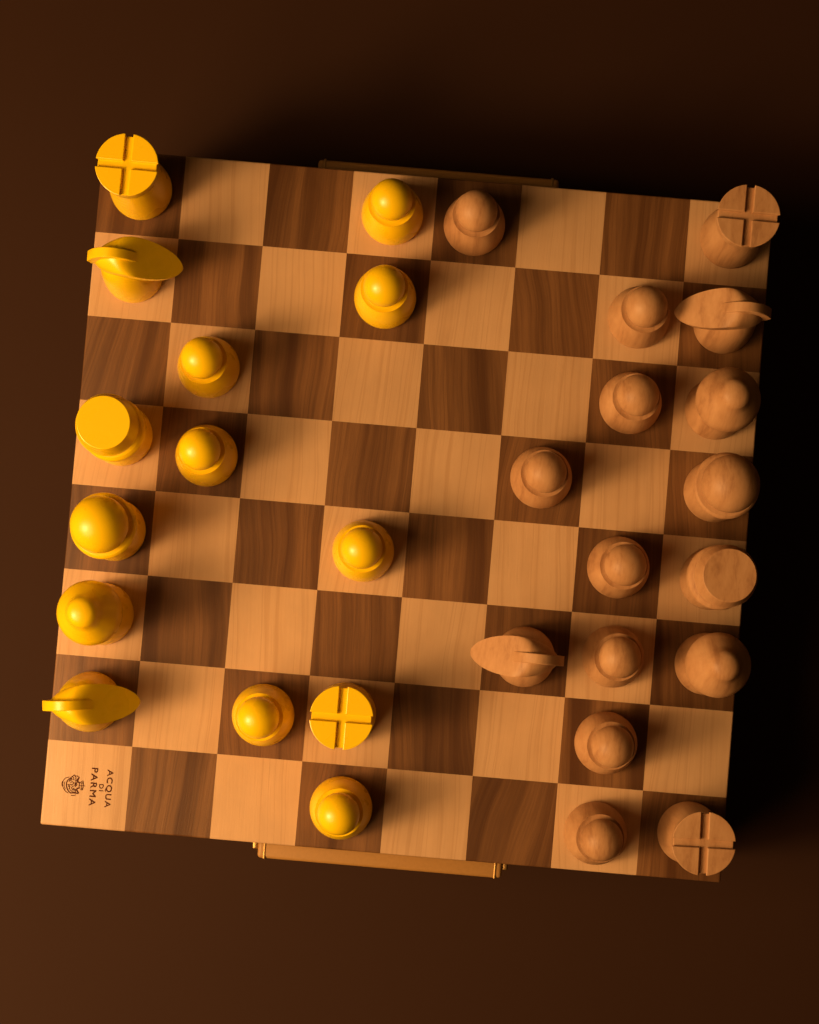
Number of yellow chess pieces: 14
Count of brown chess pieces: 16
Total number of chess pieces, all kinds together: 30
